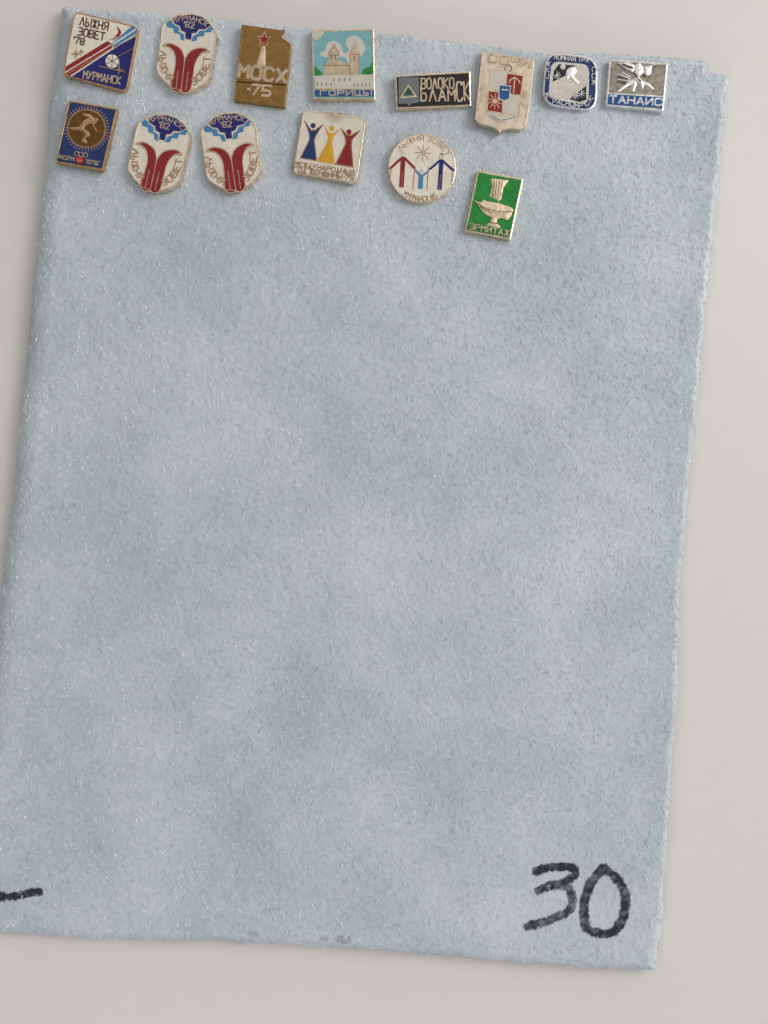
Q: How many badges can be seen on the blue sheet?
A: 14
